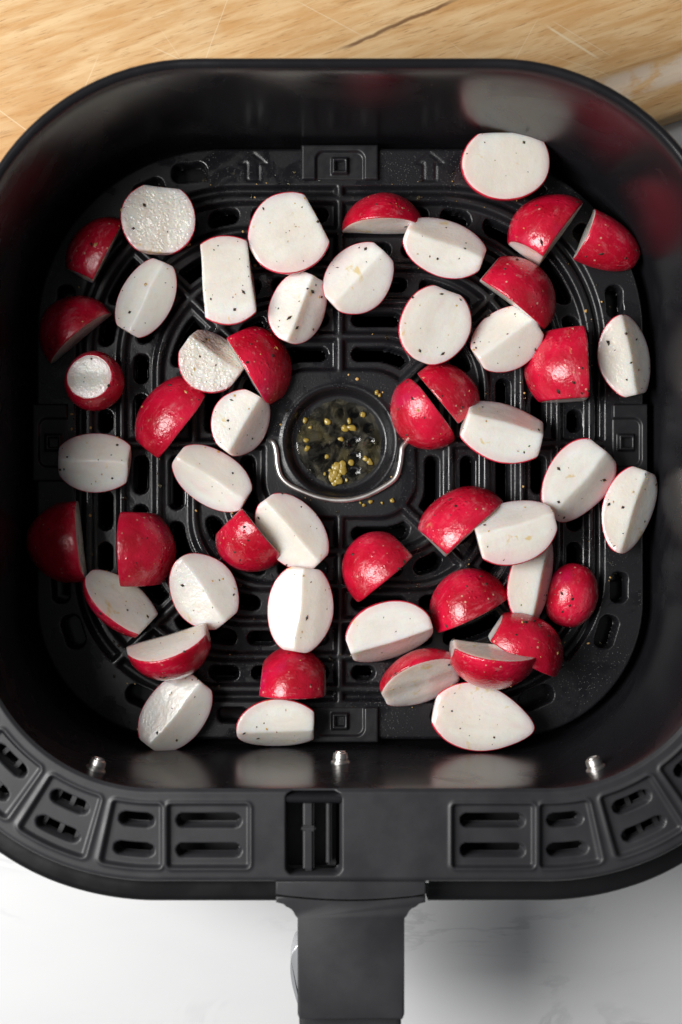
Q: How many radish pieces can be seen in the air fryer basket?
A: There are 52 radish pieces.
